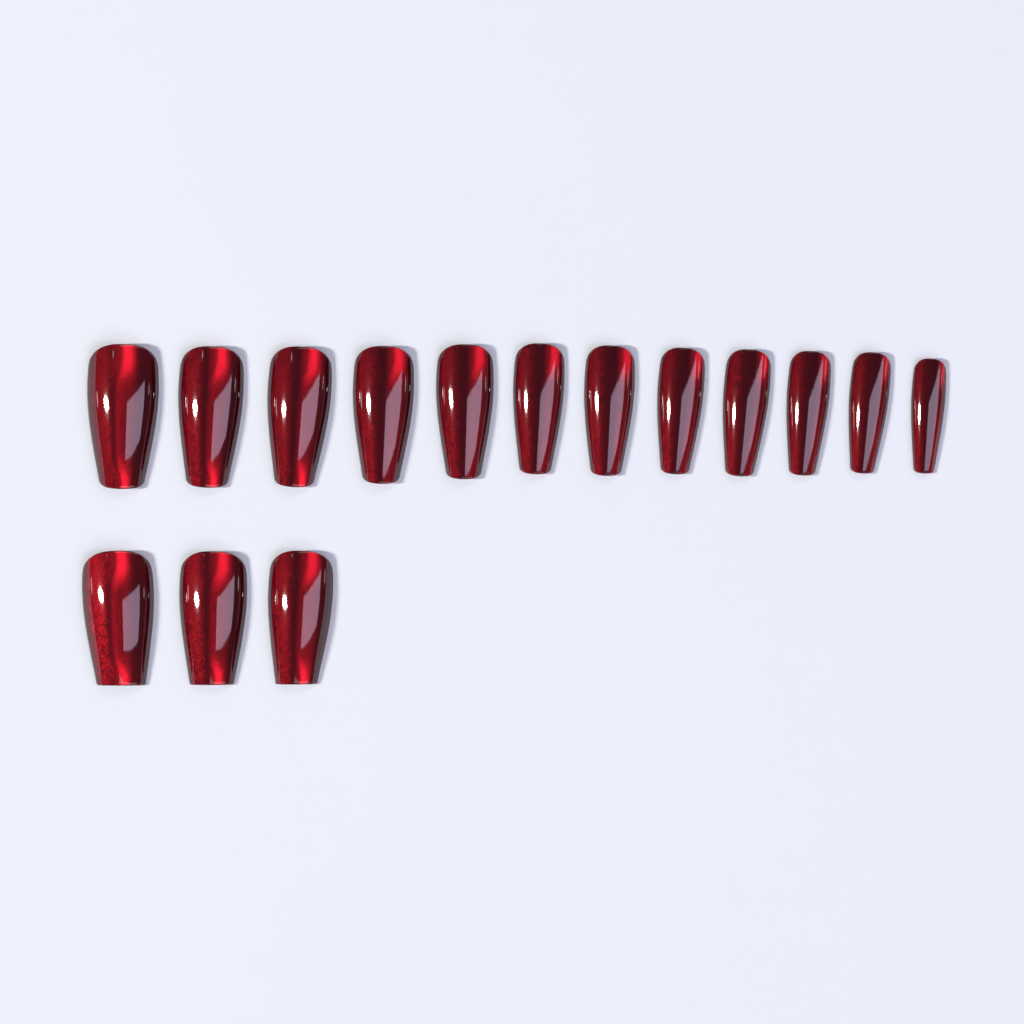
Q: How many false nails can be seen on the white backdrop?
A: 15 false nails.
